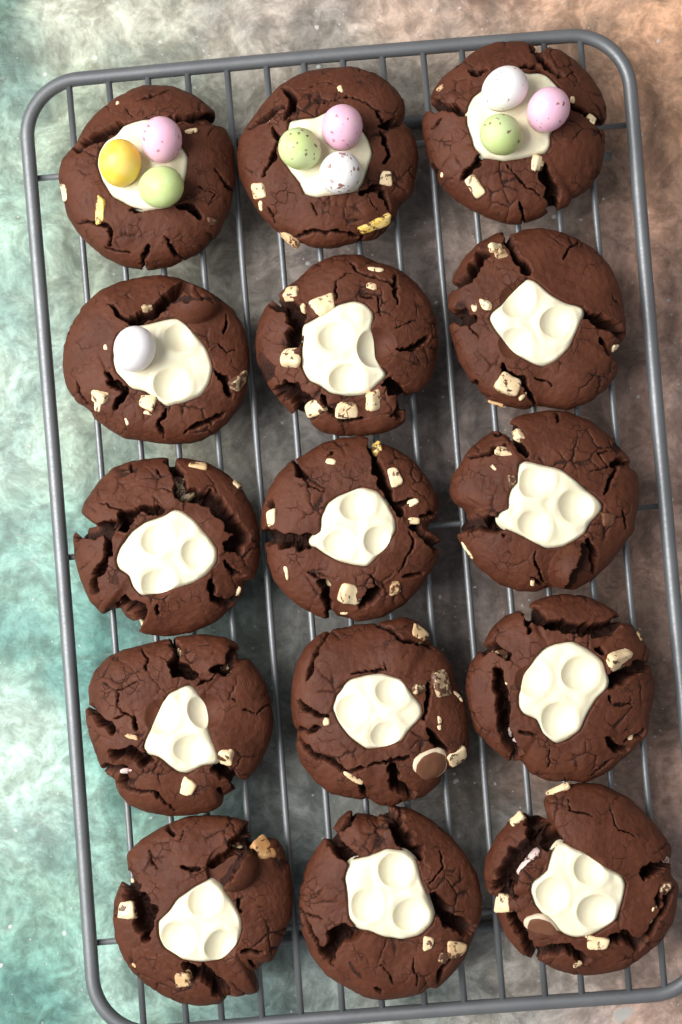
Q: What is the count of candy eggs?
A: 10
